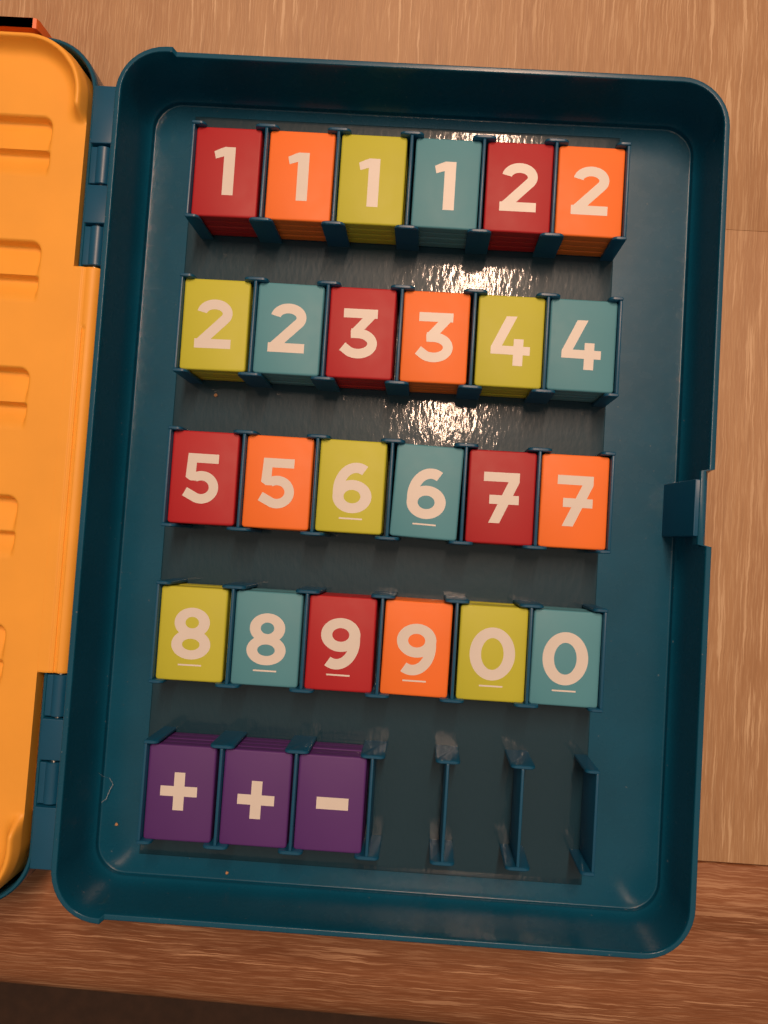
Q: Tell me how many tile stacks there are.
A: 27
